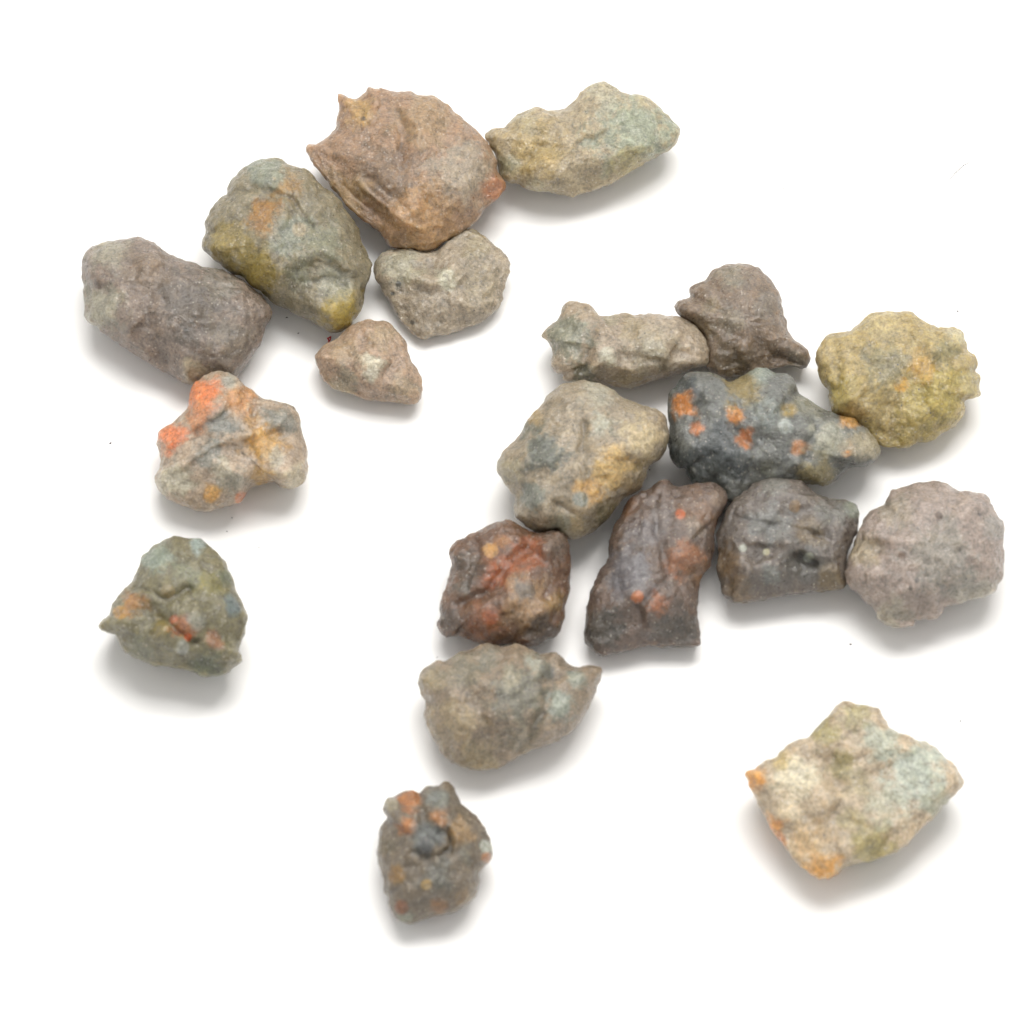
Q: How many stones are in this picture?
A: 20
